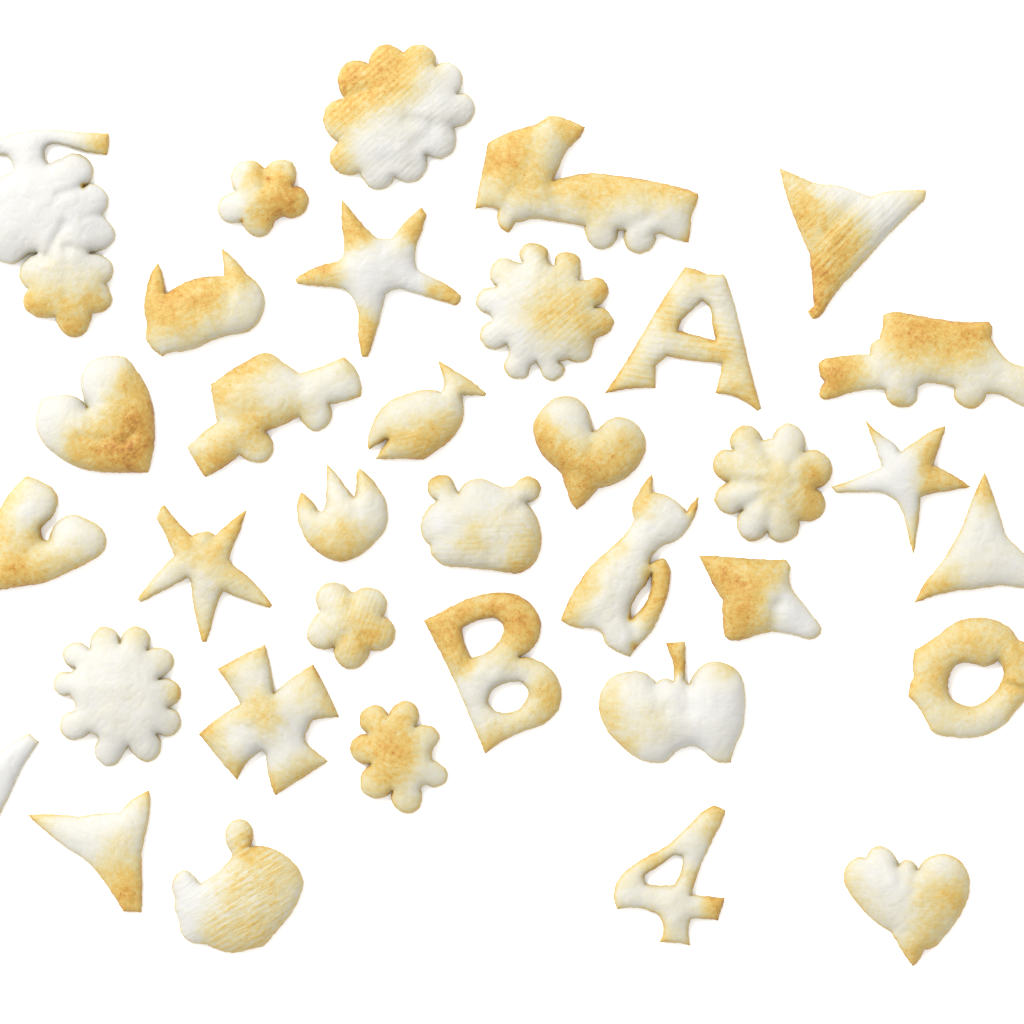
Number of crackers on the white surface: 35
